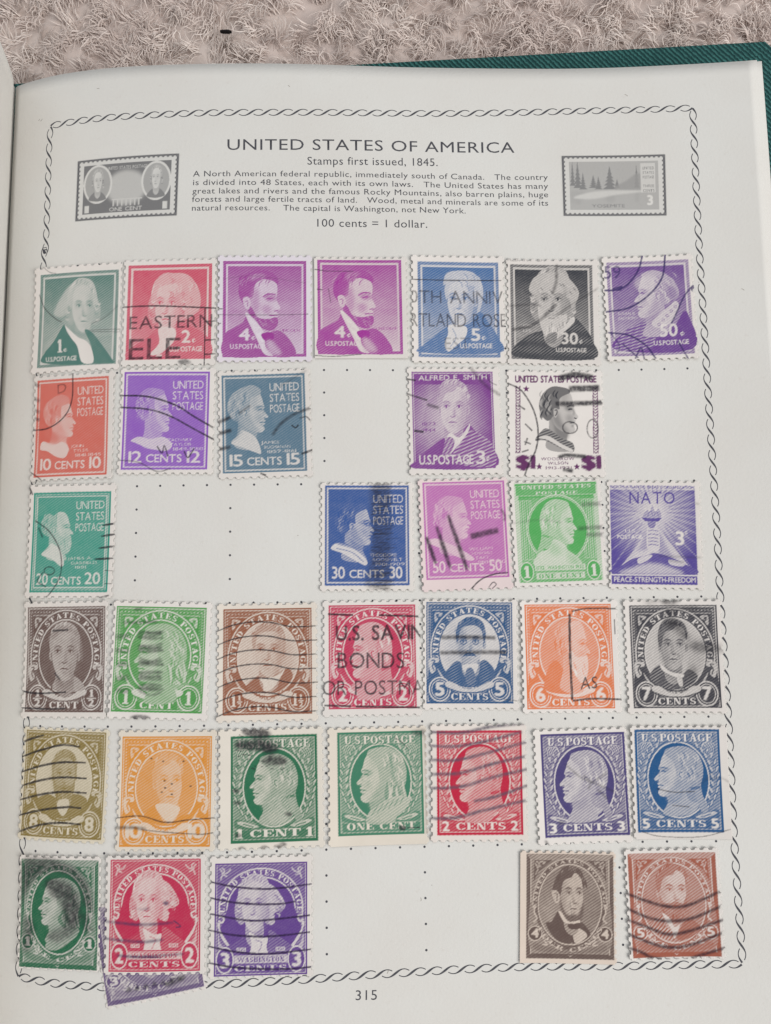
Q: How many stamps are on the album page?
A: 37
